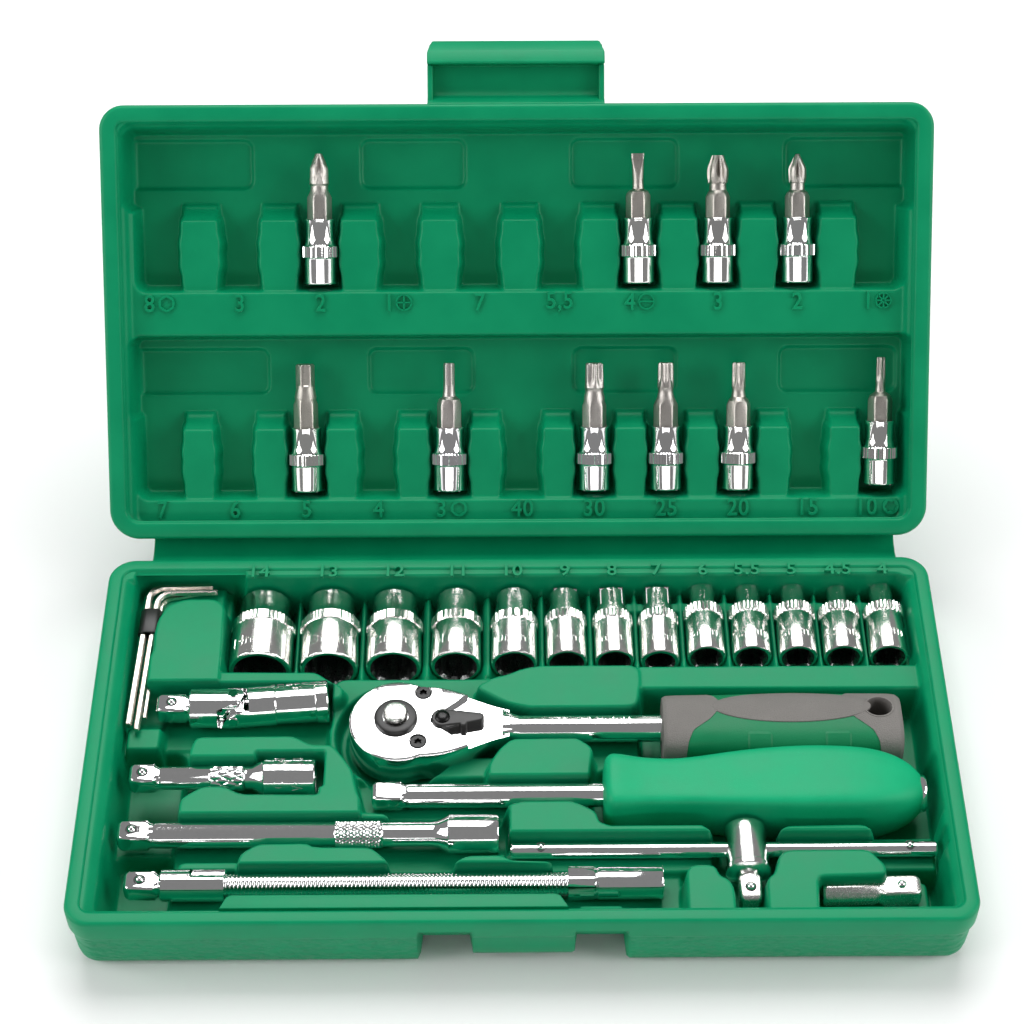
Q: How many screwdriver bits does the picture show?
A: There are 10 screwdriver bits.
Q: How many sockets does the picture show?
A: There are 13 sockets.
